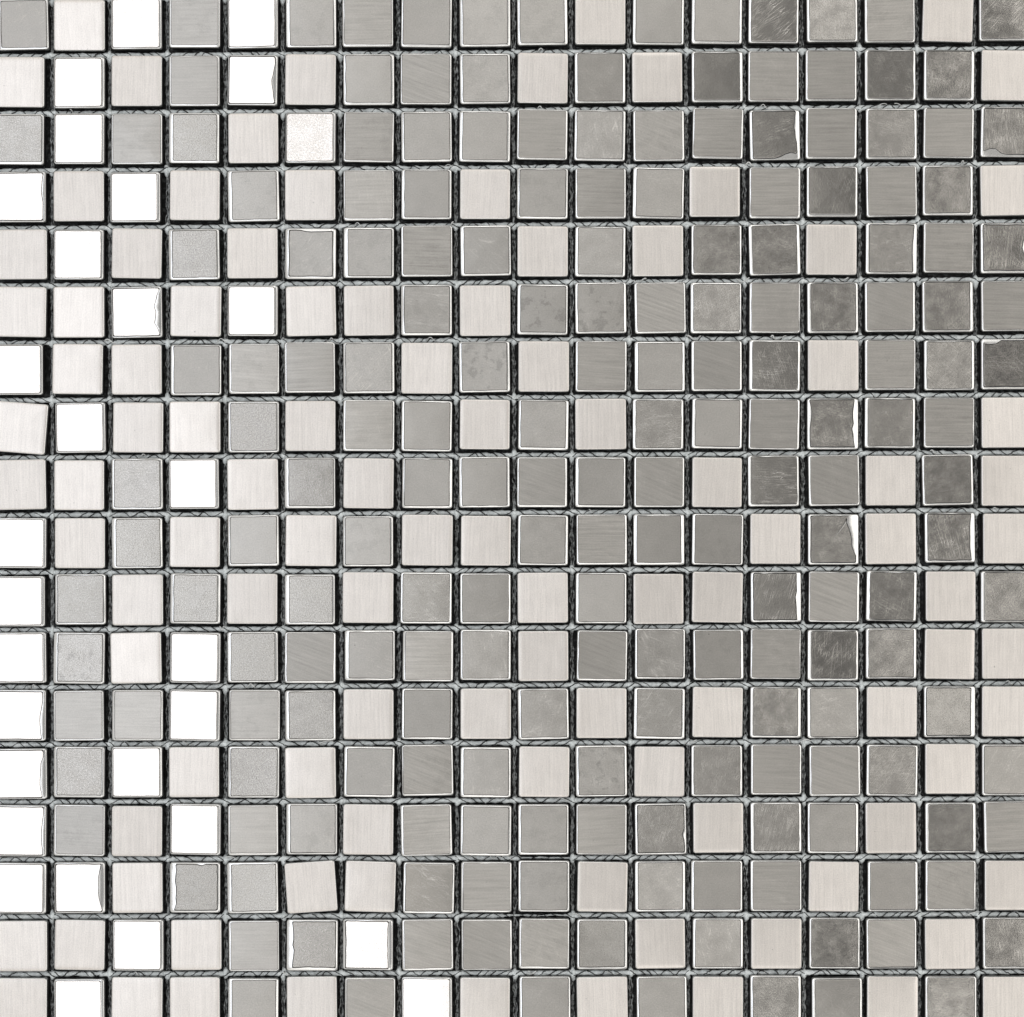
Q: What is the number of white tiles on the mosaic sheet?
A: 132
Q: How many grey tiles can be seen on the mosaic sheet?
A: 192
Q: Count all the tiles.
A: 324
